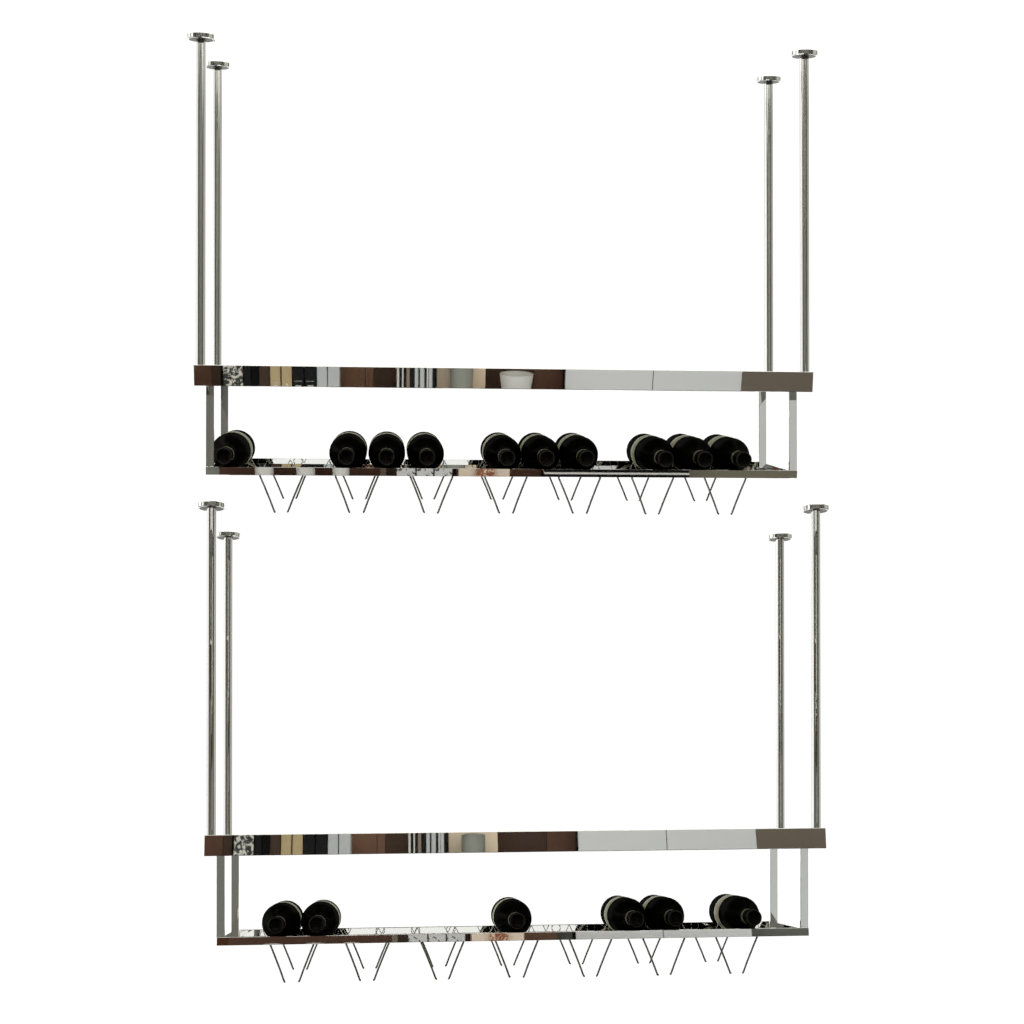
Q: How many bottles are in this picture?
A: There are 16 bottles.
